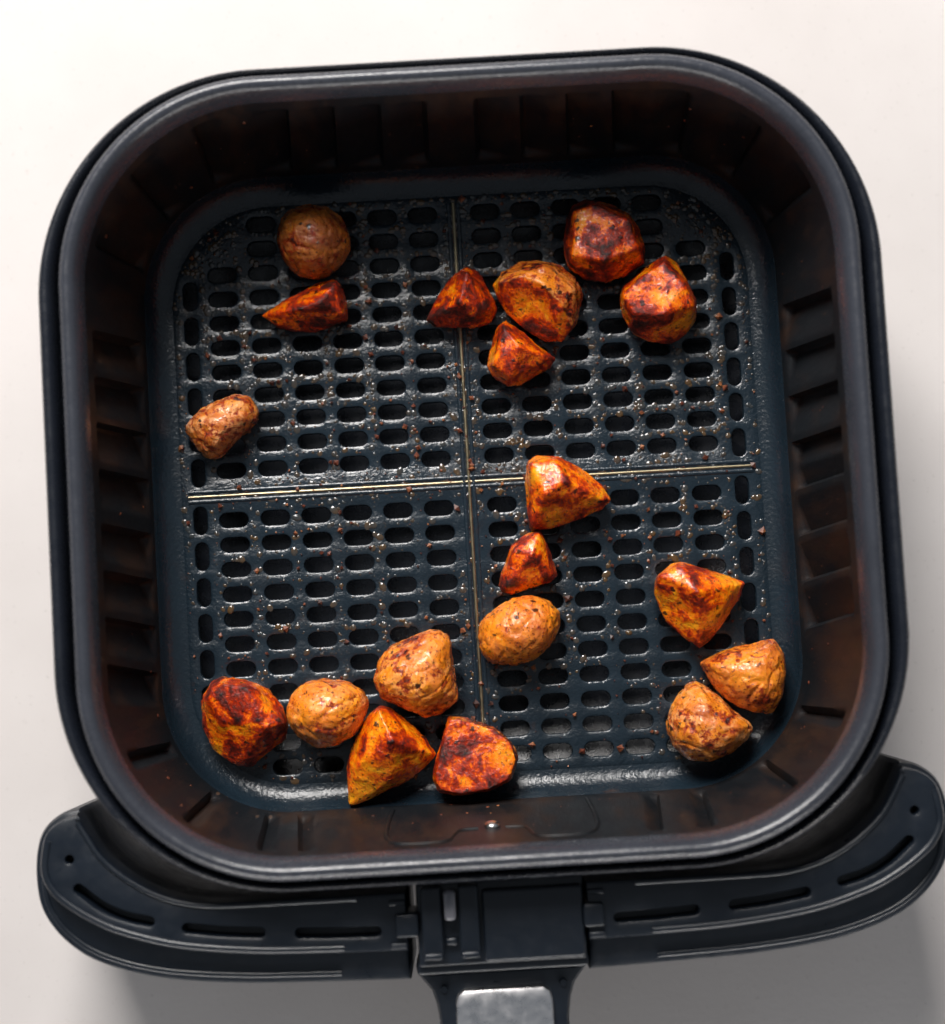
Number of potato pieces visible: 19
